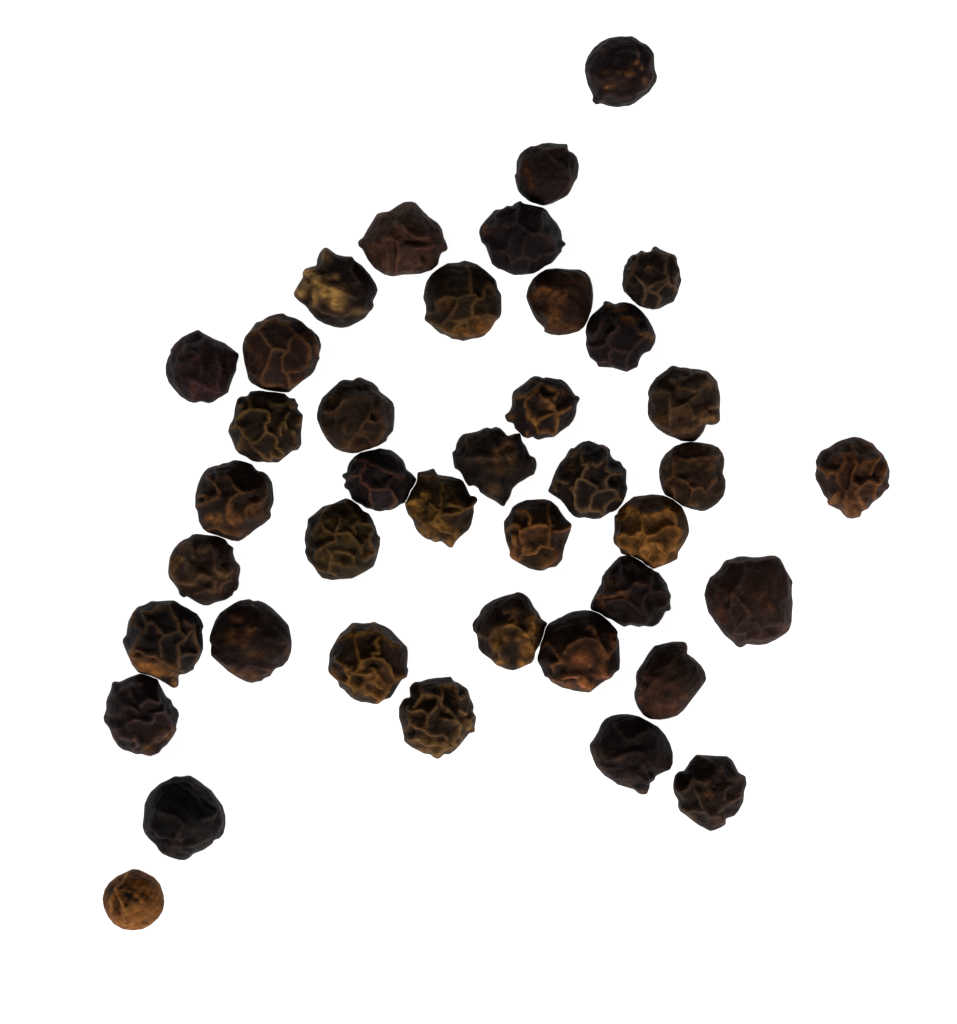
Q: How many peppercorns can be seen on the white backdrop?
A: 40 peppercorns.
